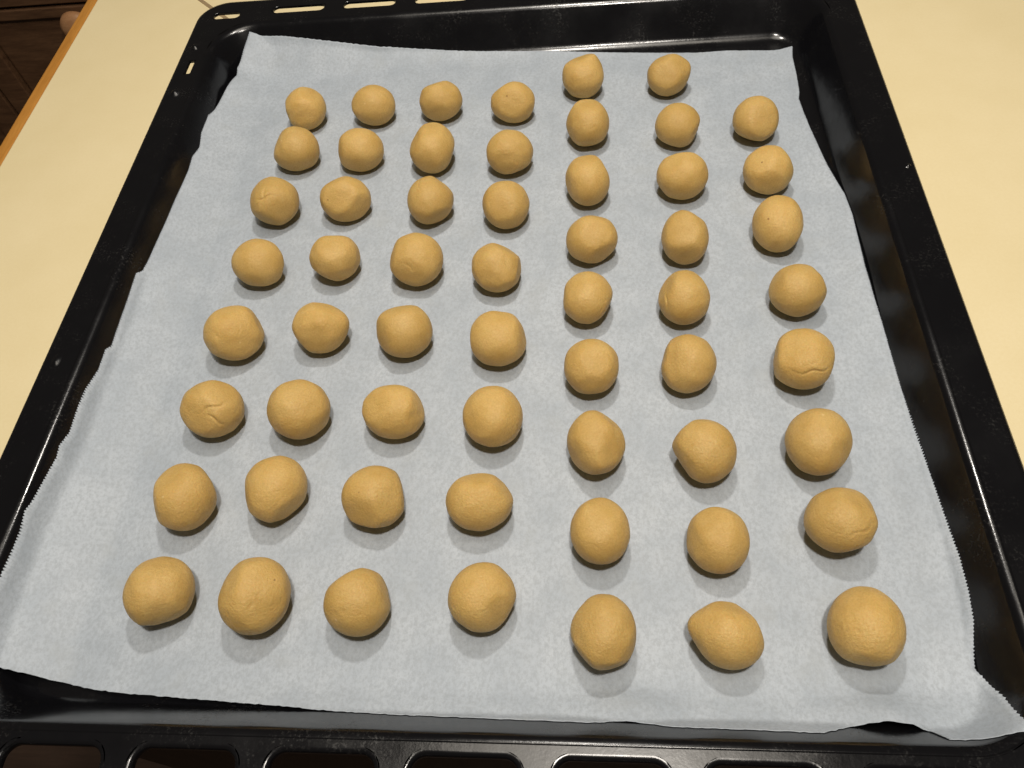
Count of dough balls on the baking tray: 58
